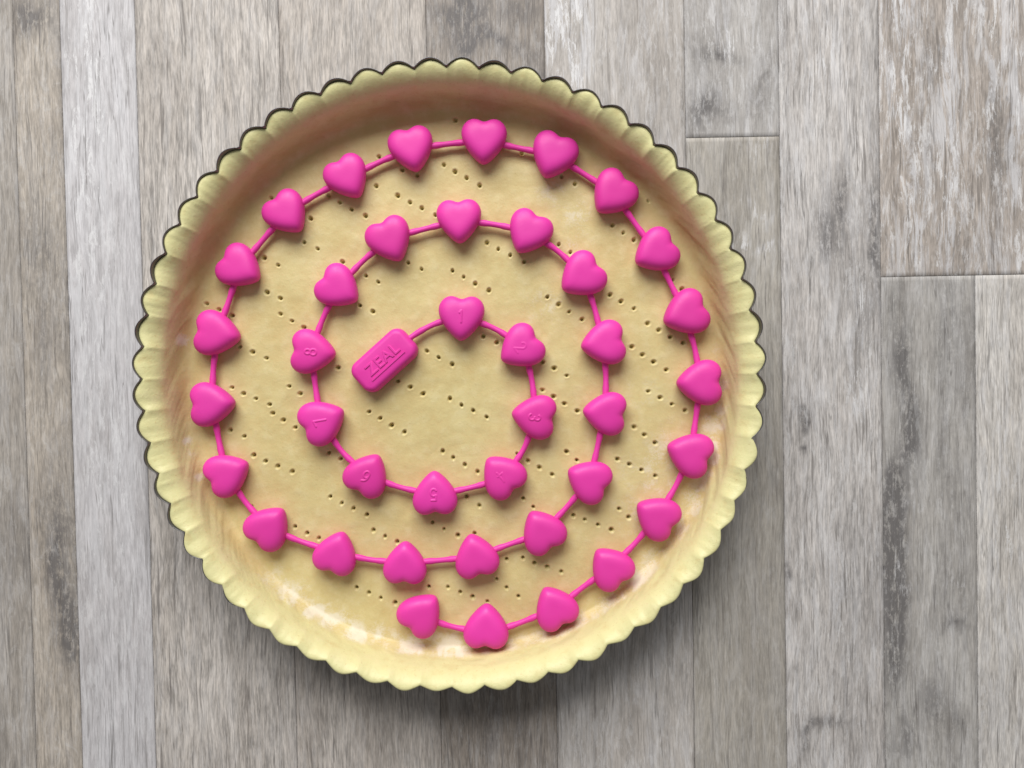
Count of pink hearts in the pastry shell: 40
